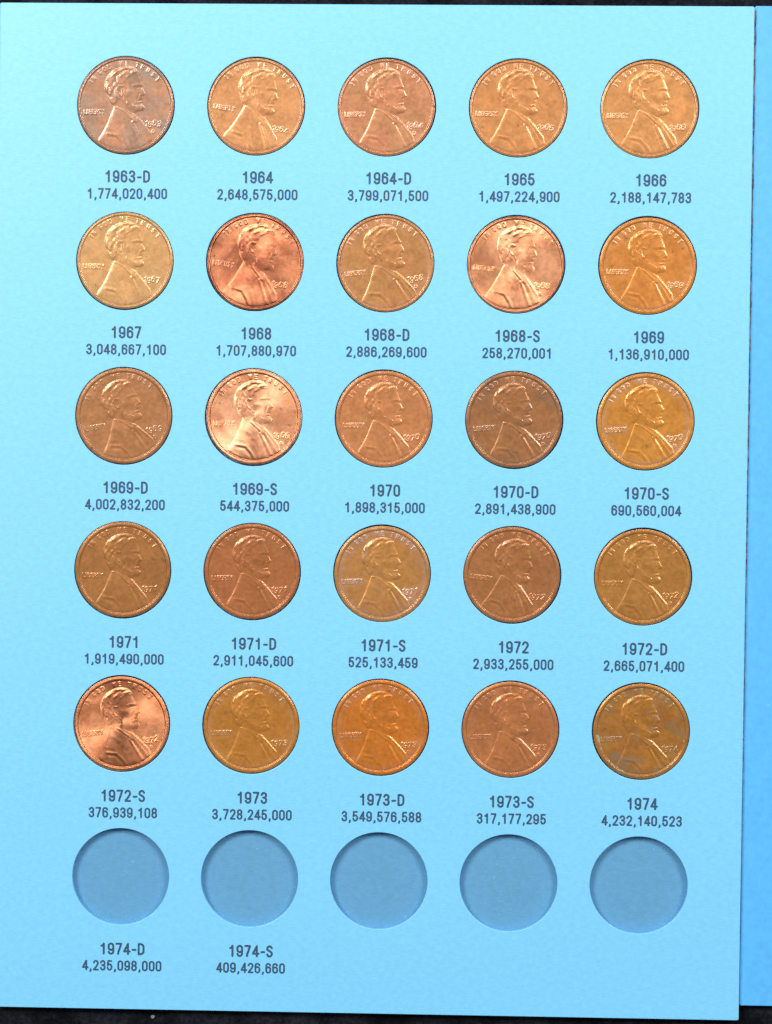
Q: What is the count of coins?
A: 25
